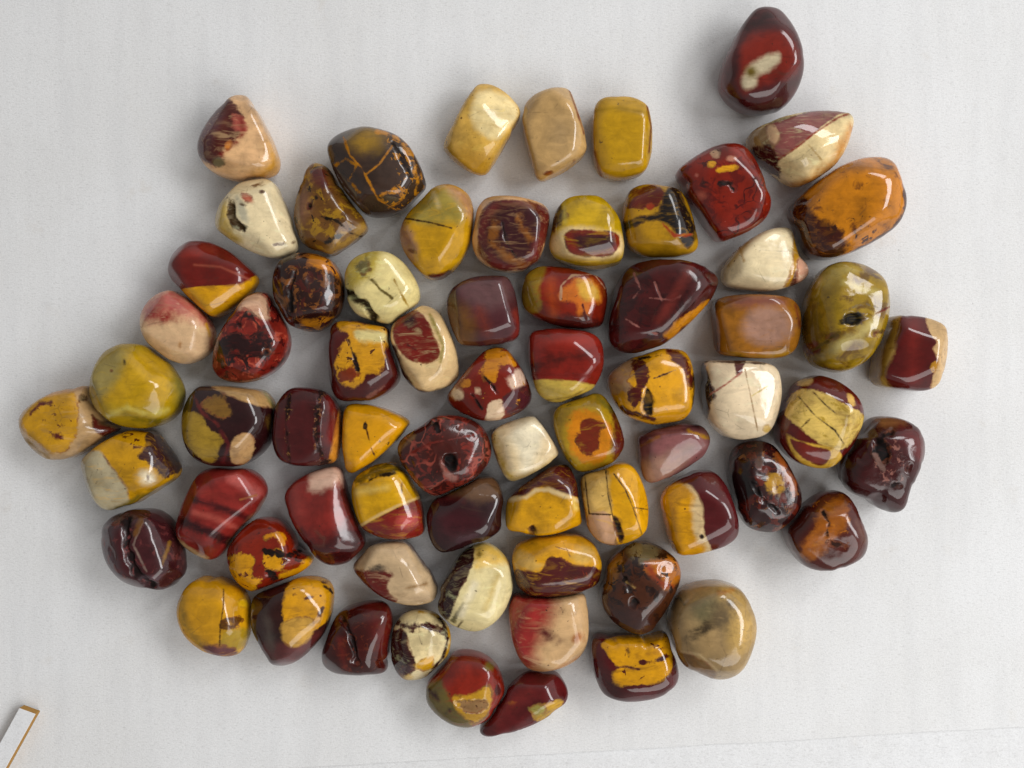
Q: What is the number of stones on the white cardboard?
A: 69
